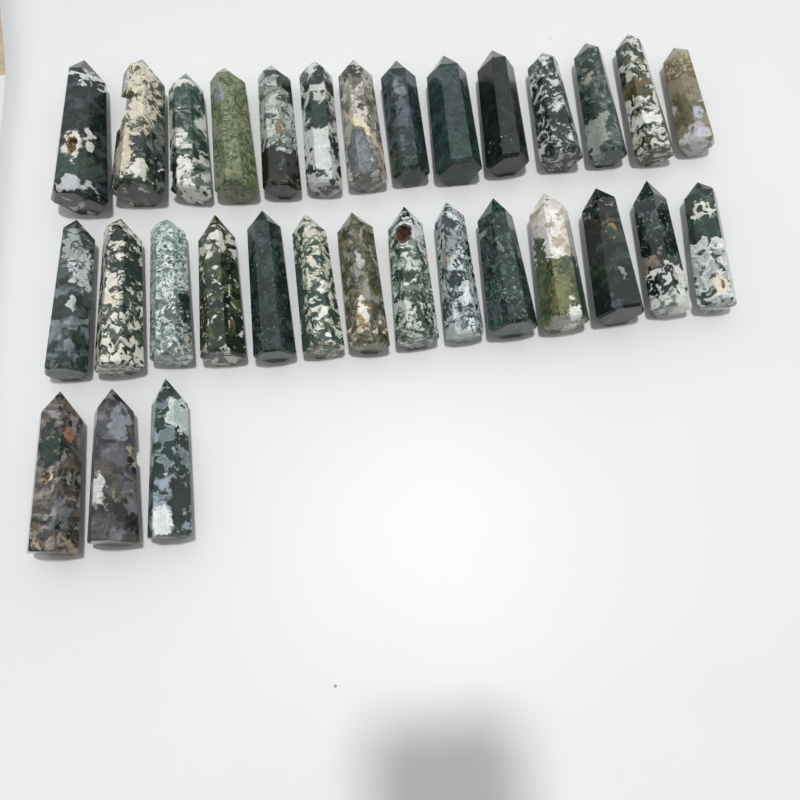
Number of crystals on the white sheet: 31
